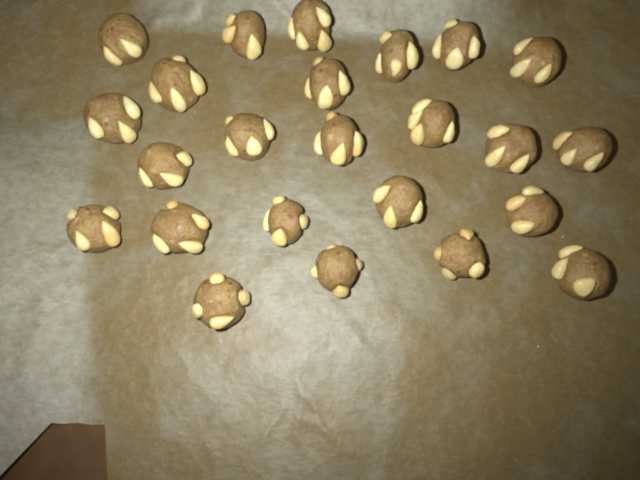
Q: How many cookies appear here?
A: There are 24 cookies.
